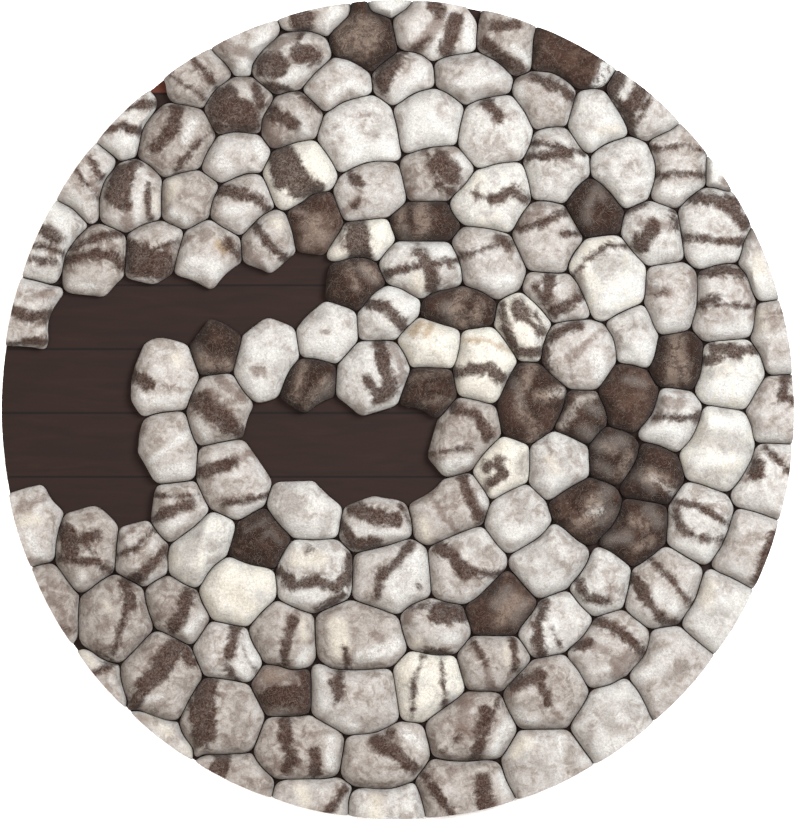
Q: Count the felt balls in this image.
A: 139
